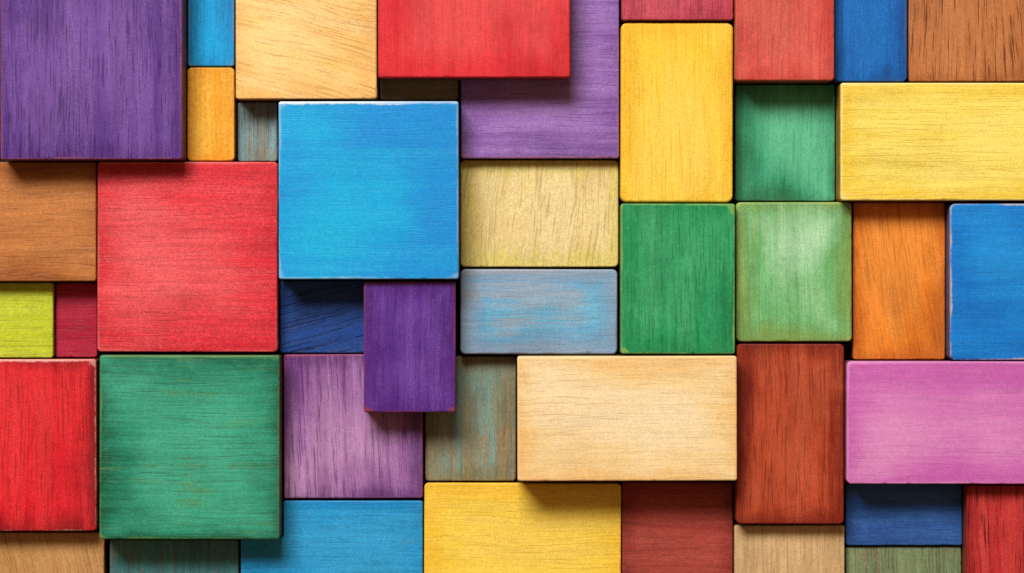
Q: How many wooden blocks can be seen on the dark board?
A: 44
